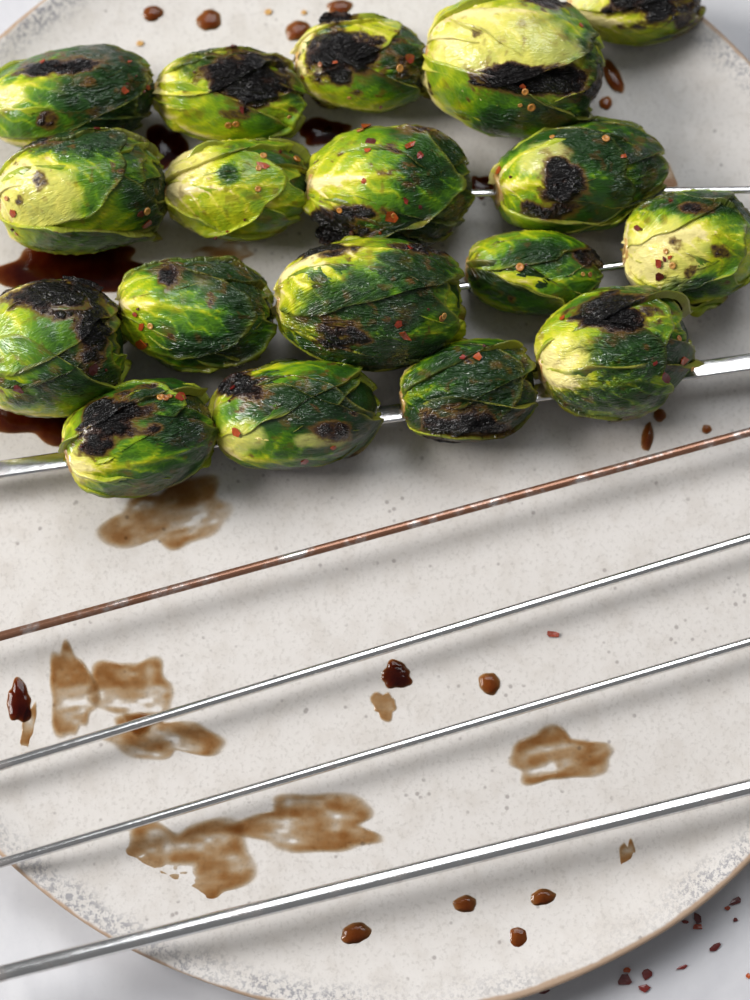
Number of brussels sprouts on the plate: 18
